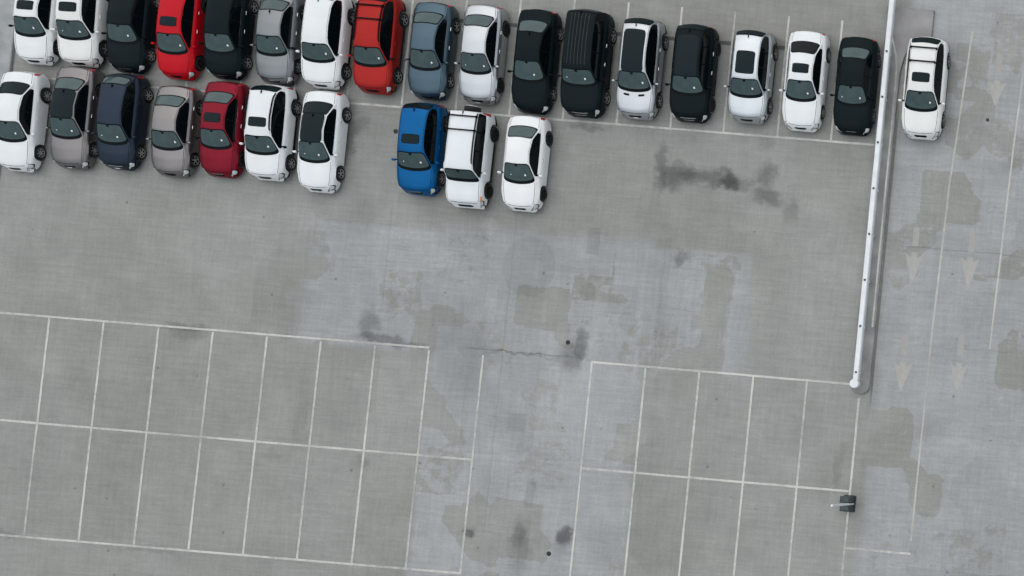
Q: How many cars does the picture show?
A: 28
